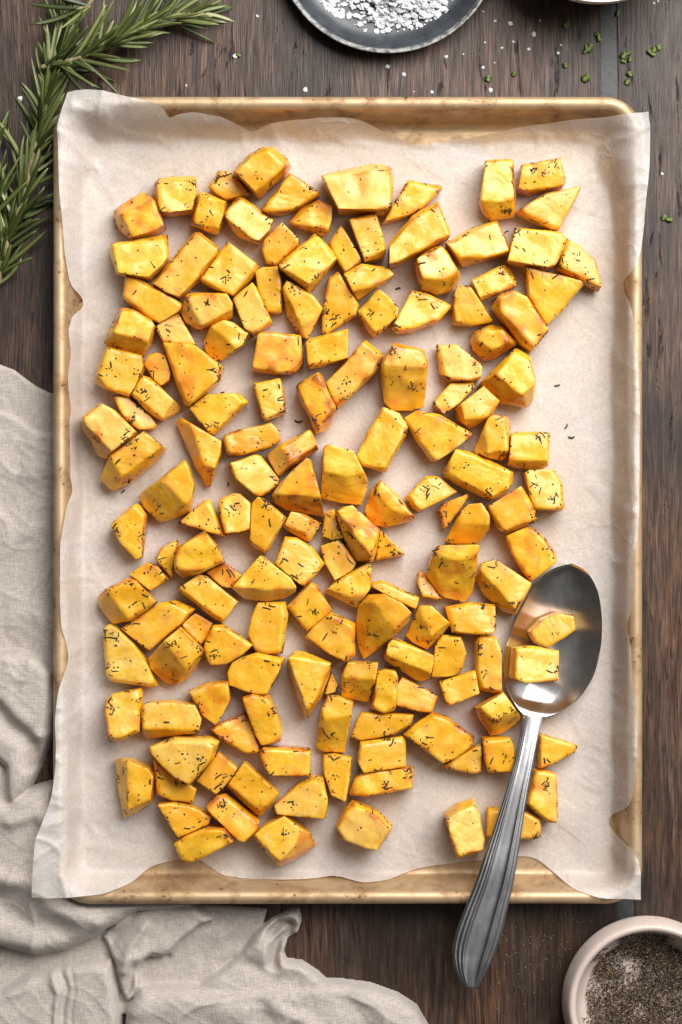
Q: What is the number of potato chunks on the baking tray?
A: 154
